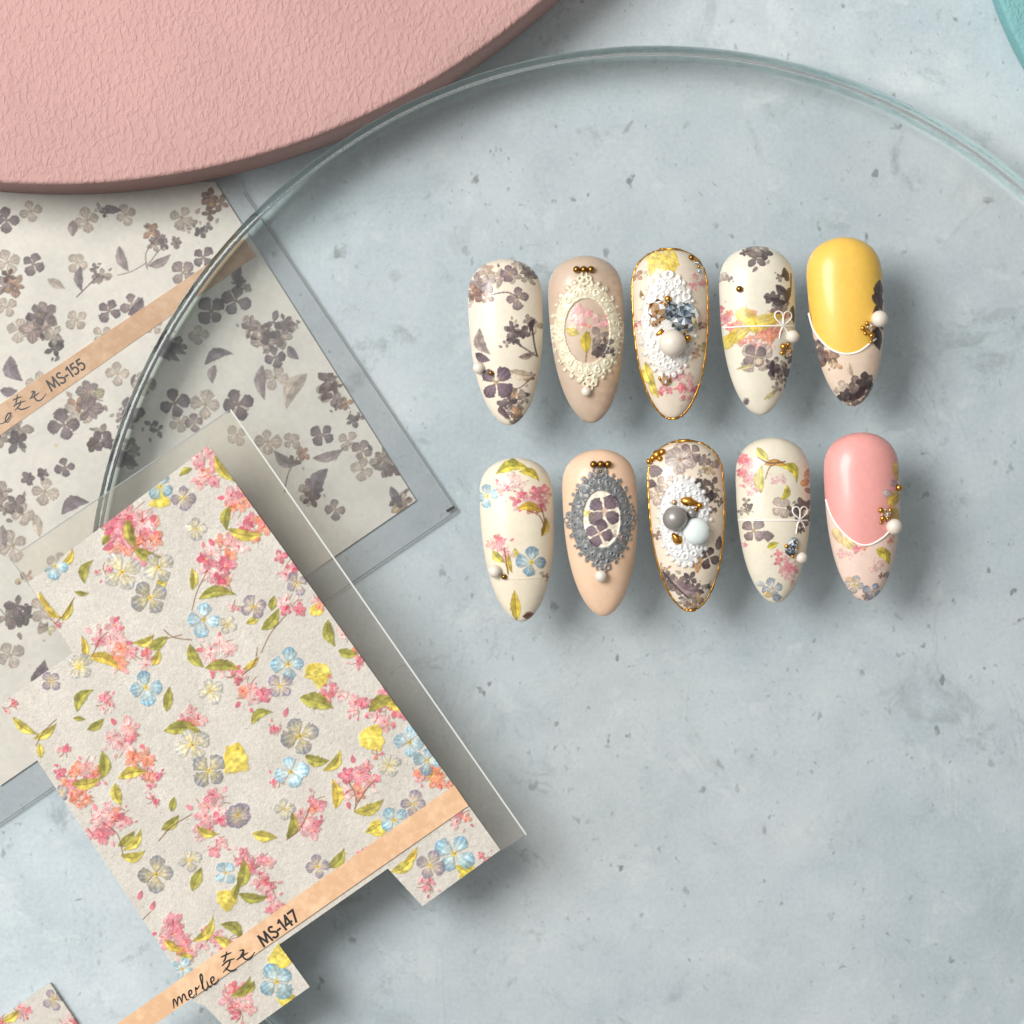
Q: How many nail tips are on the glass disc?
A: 10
